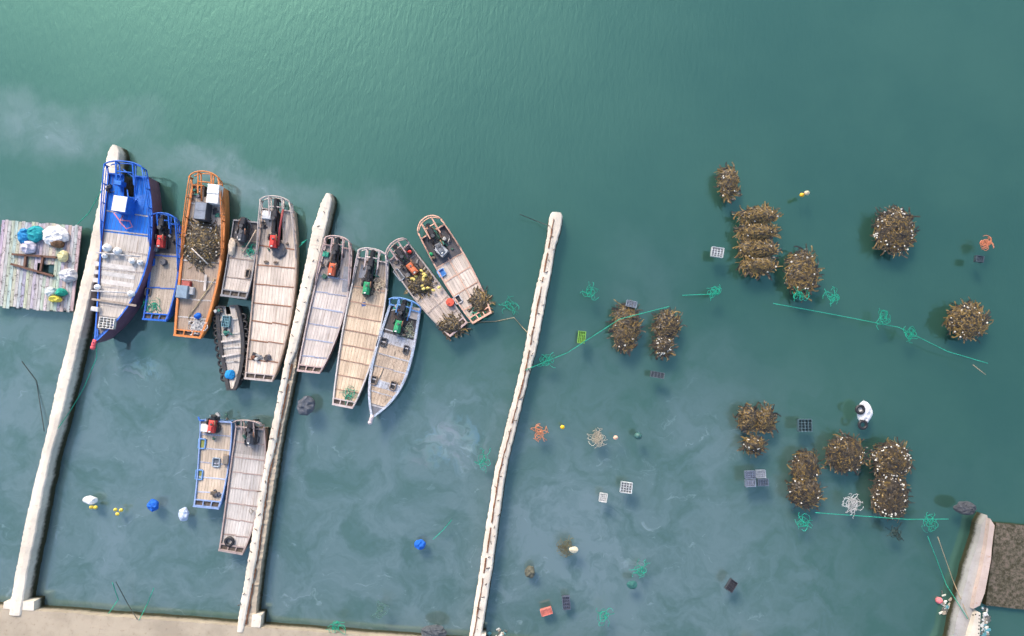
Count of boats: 13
